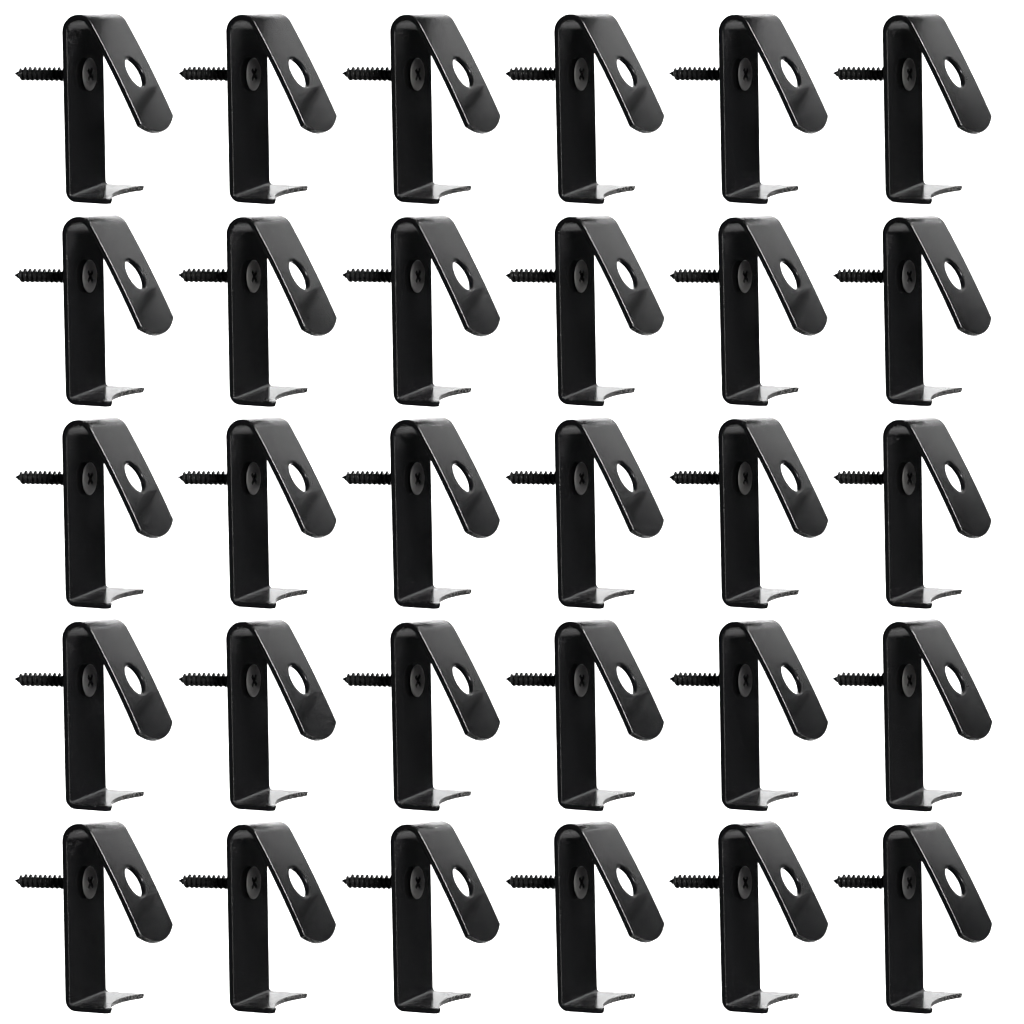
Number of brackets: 30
